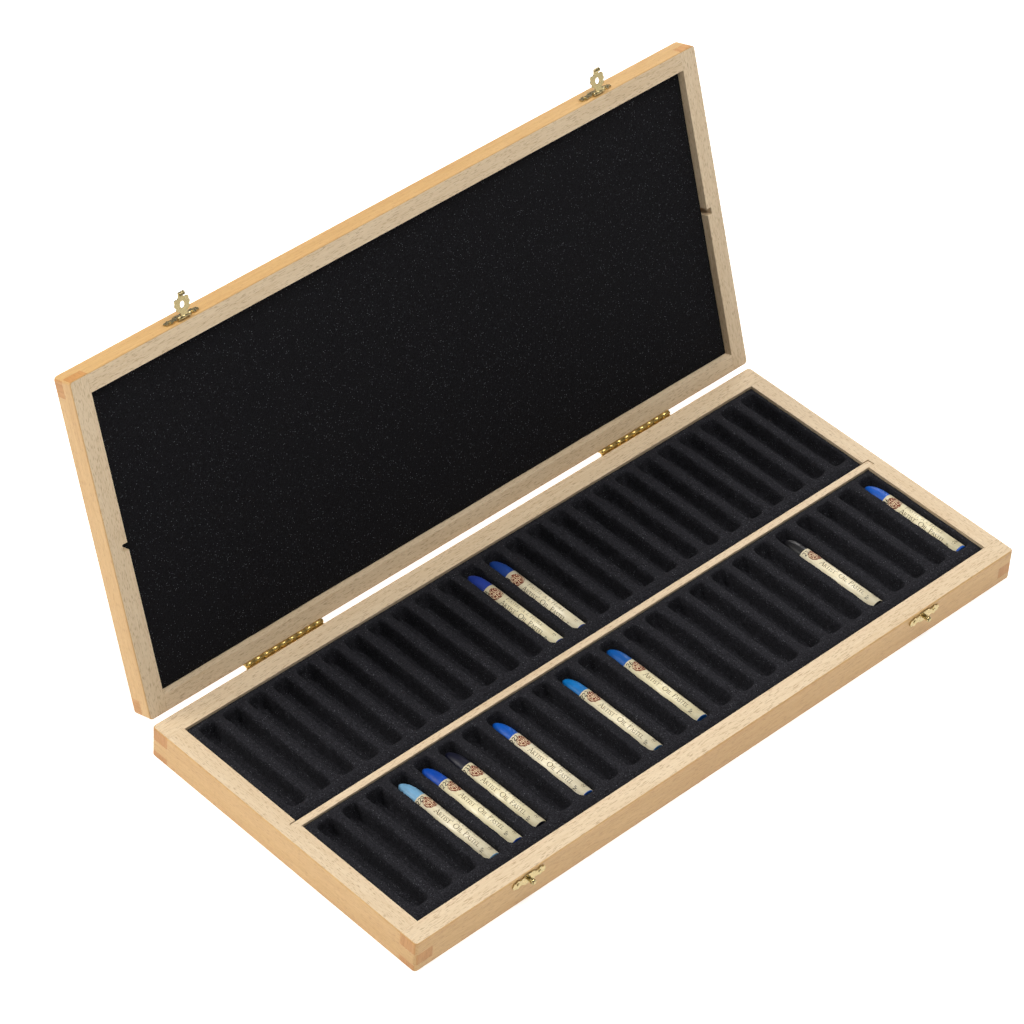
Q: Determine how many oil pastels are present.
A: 10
